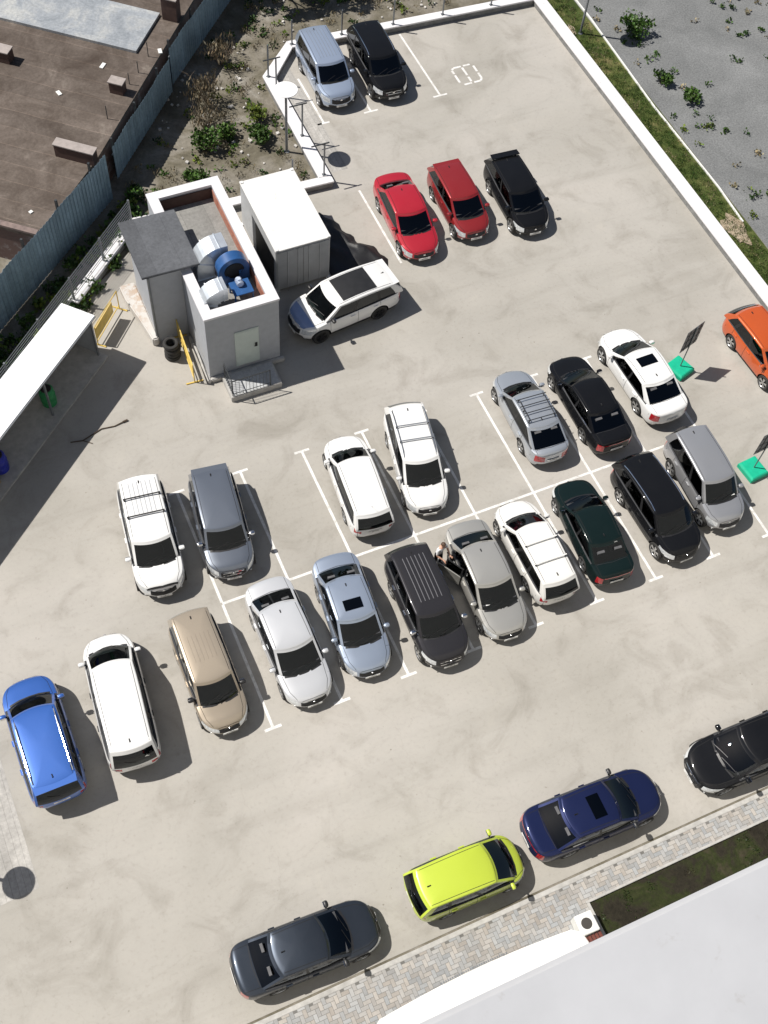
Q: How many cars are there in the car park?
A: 29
